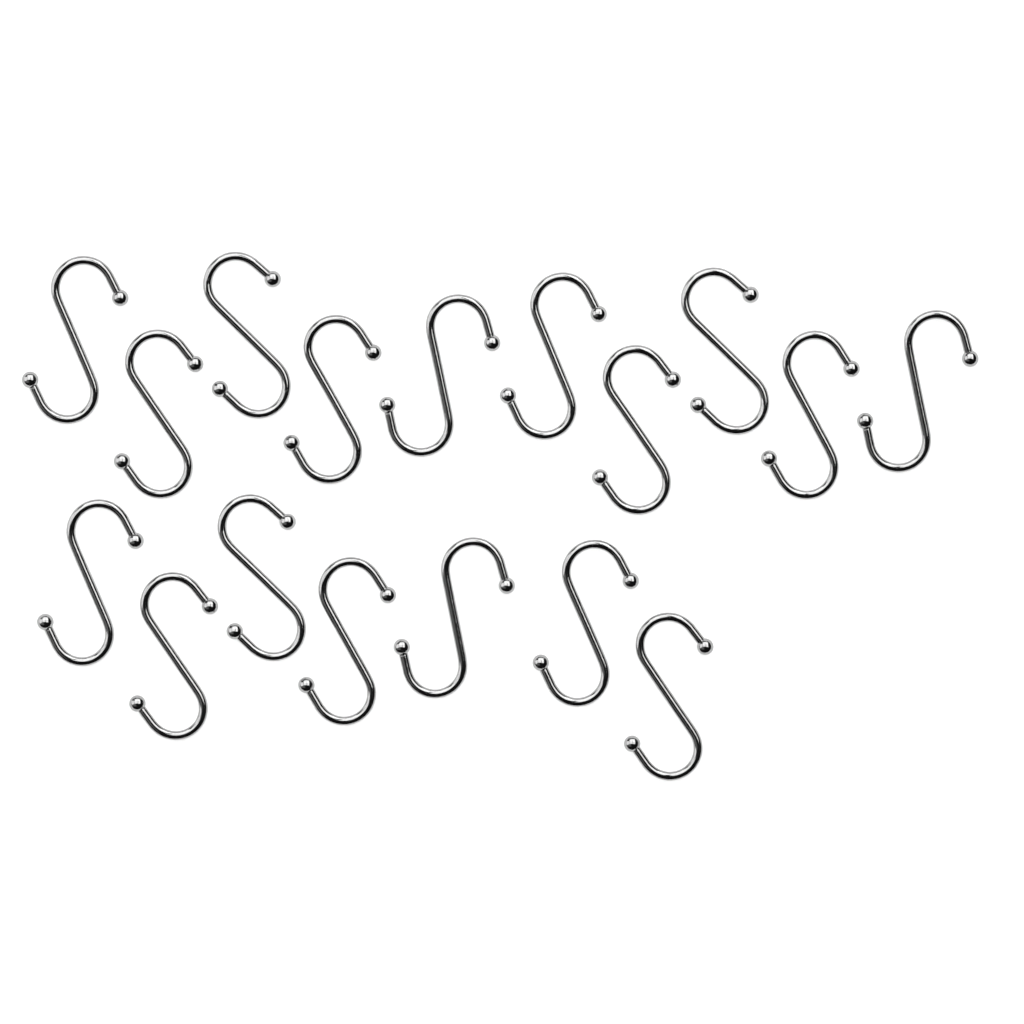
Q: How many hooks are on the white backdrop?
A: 17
